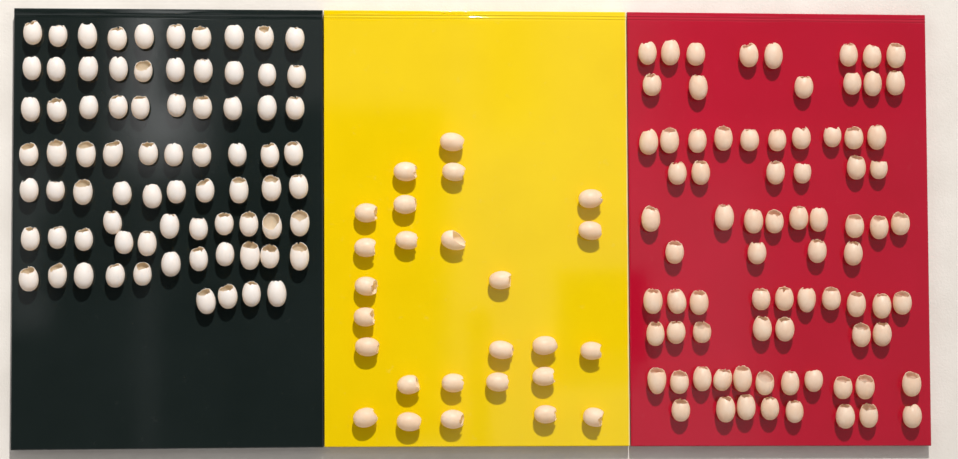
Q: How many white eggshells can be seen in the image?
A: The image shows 77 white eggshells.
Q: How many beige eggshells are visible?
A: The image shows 105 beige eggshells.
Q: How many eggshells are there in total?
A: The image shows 182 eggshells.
